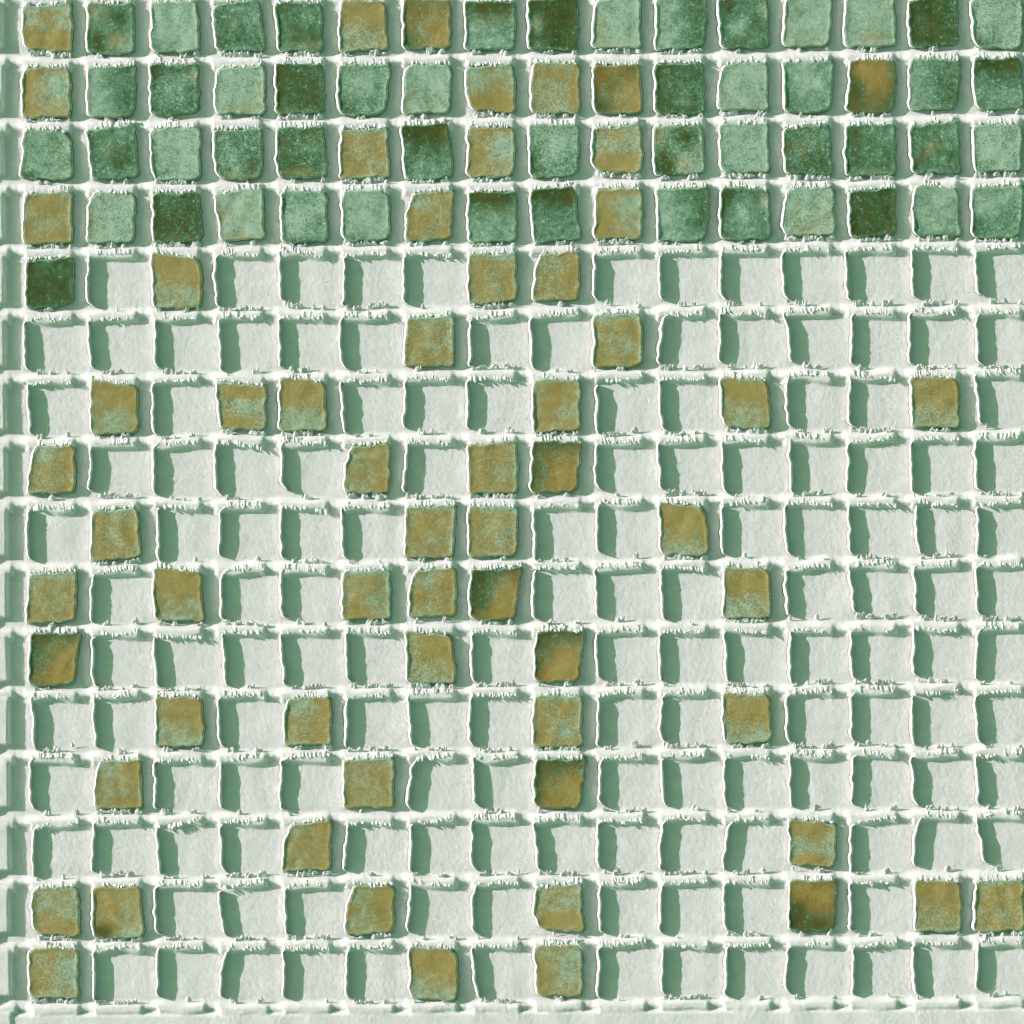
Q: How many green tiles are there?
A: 51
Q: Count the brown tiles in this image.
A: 61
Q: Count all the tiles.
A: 112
